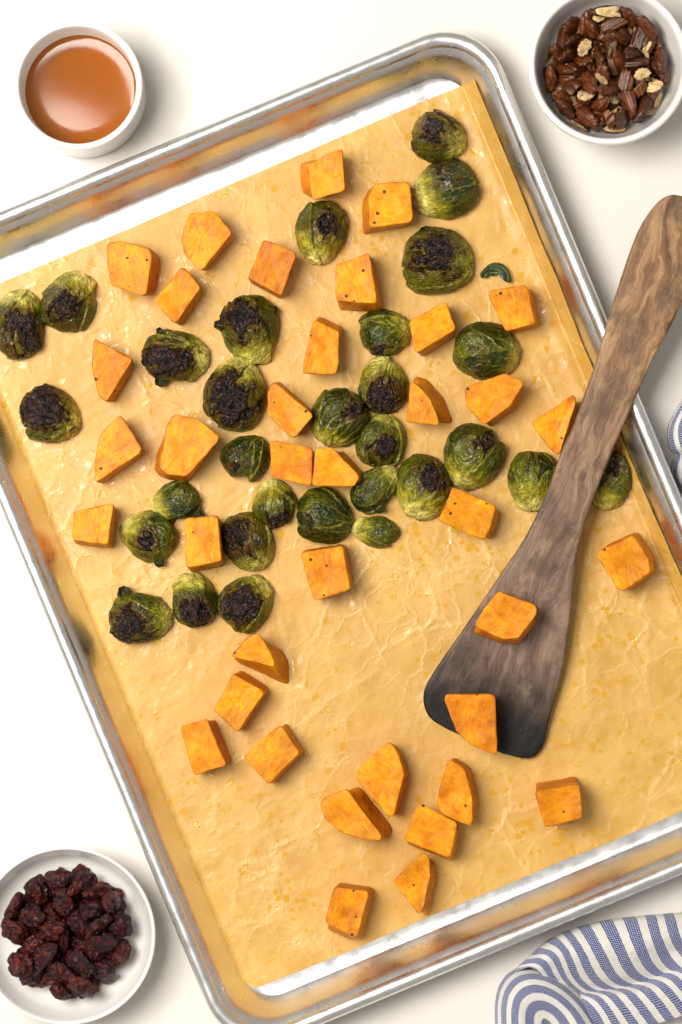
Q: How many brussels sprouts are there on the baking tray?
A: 30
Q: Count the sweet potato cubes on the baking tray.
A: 37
